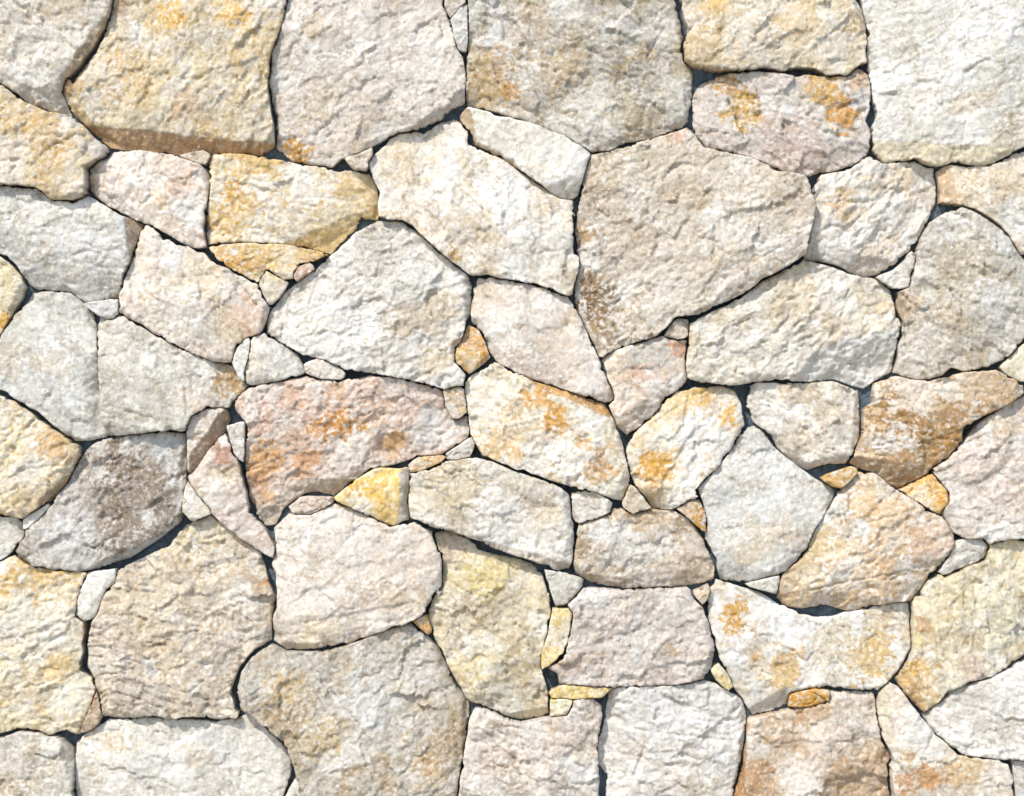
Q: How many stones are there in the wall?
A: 97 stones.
